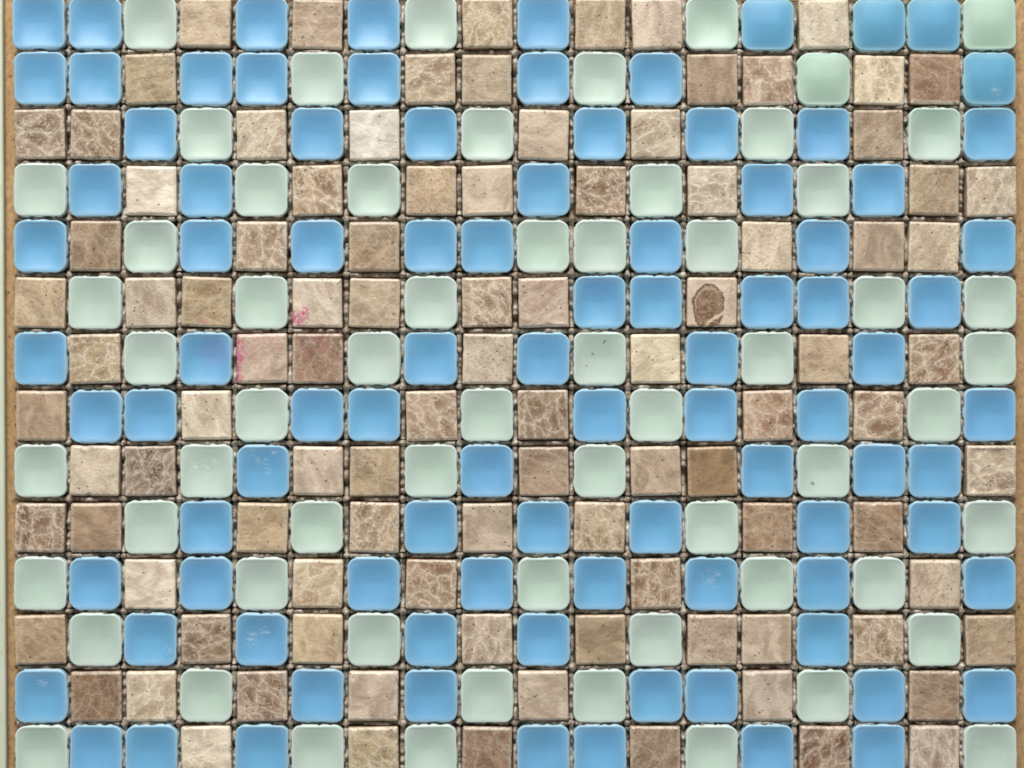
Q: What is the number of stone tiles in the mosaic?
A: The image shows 98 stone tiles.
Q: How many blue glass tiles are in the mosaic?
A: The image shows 93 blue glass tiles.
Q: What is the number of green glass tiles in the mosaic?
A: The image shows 61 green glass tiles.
